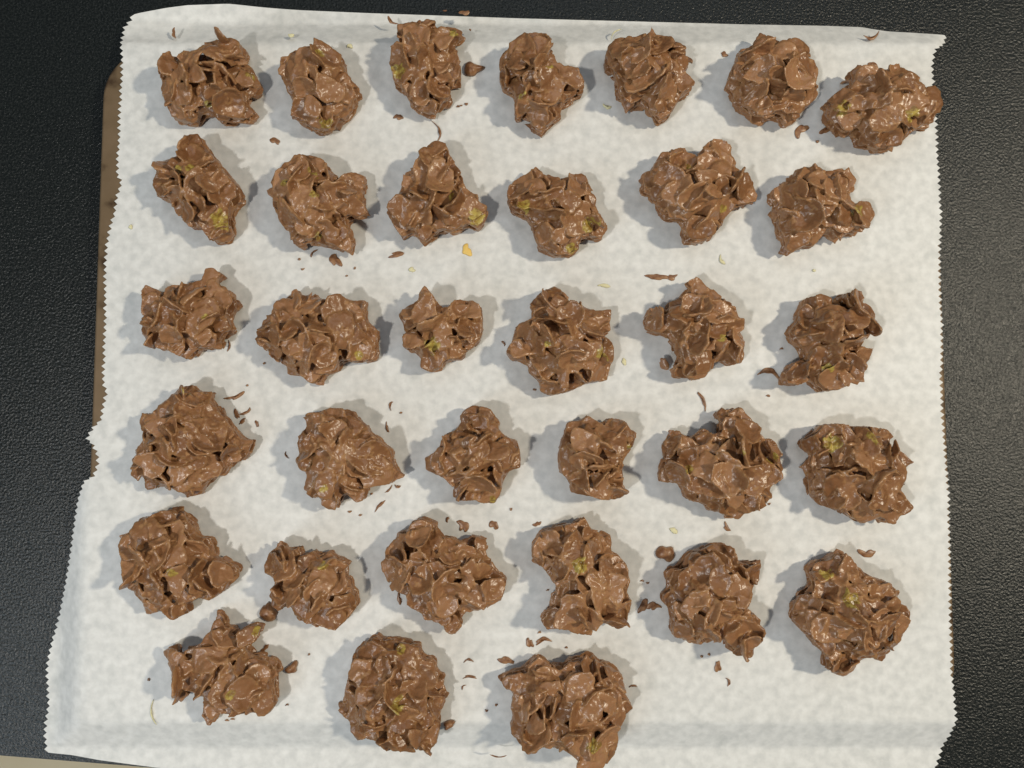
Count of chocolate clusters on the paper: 34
